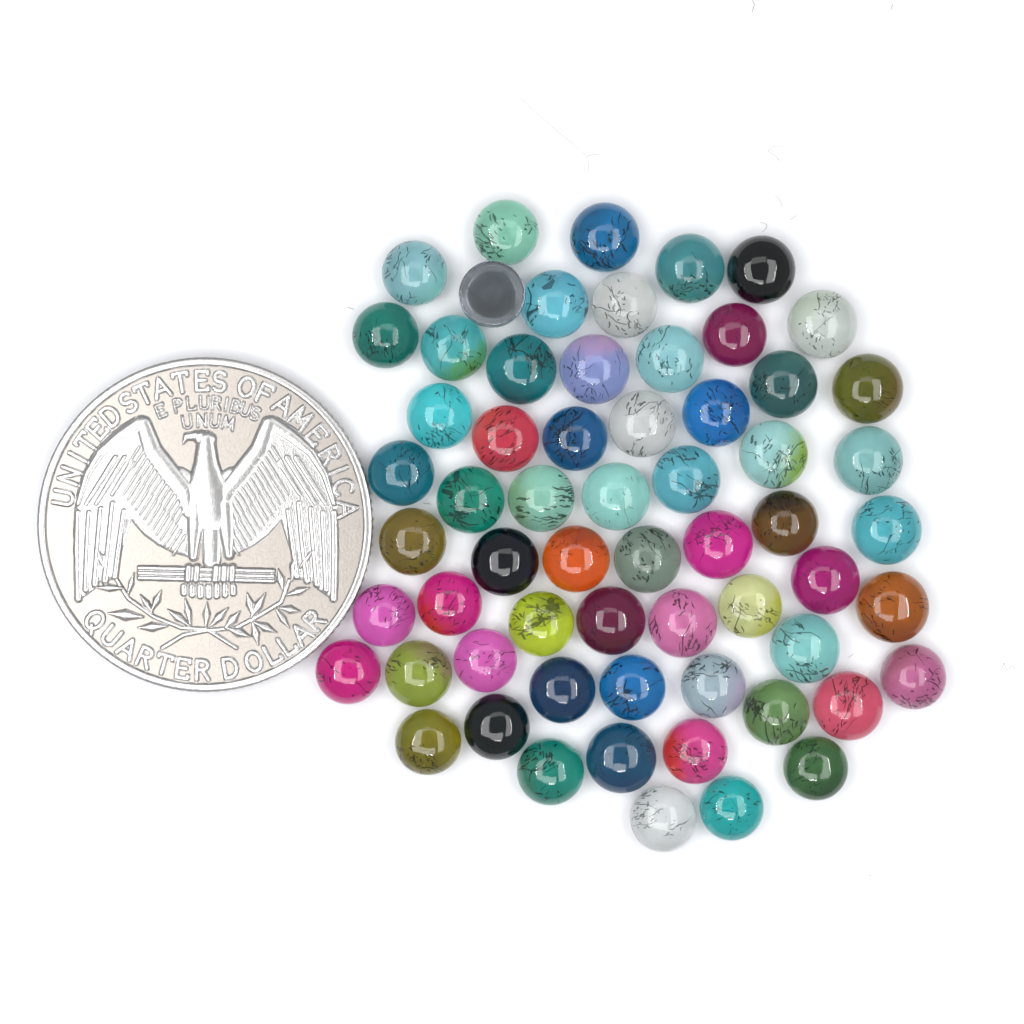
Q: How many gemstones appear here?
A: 62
